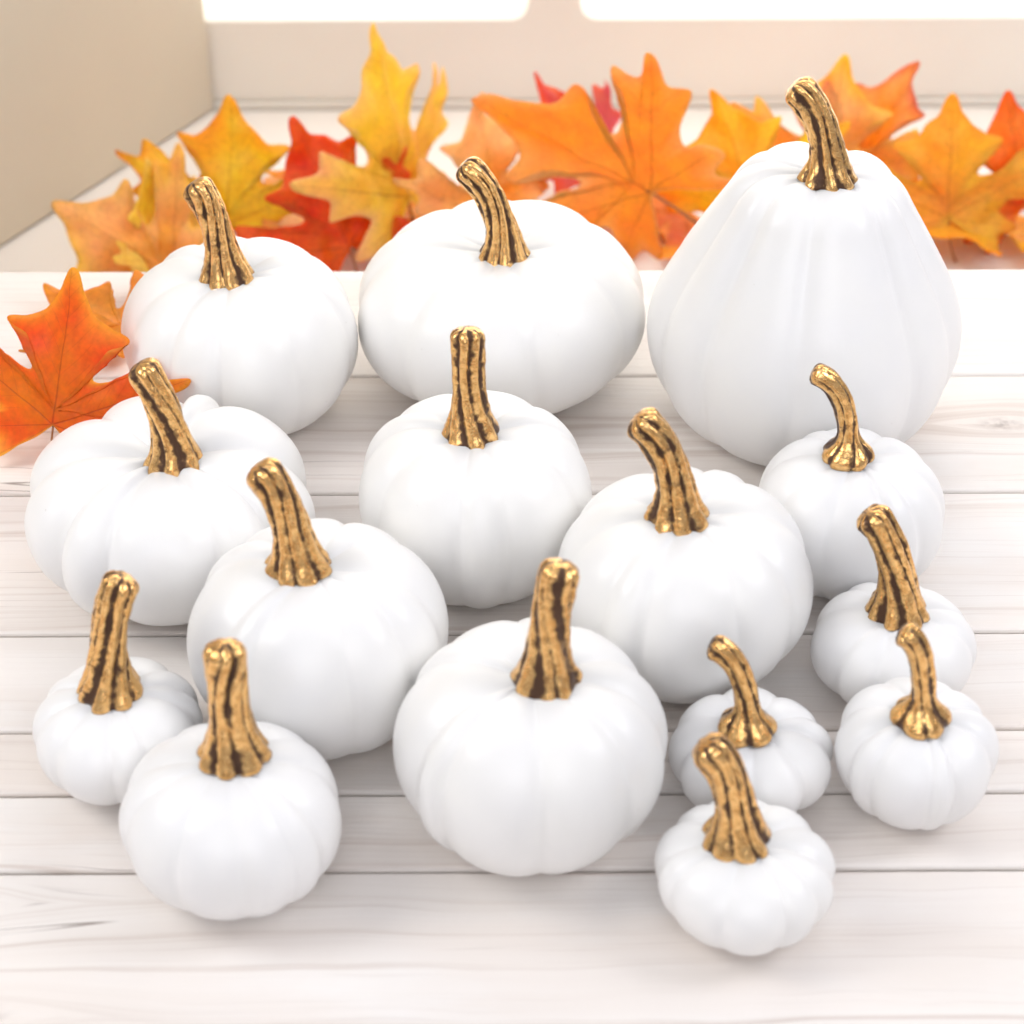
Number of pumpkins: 15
